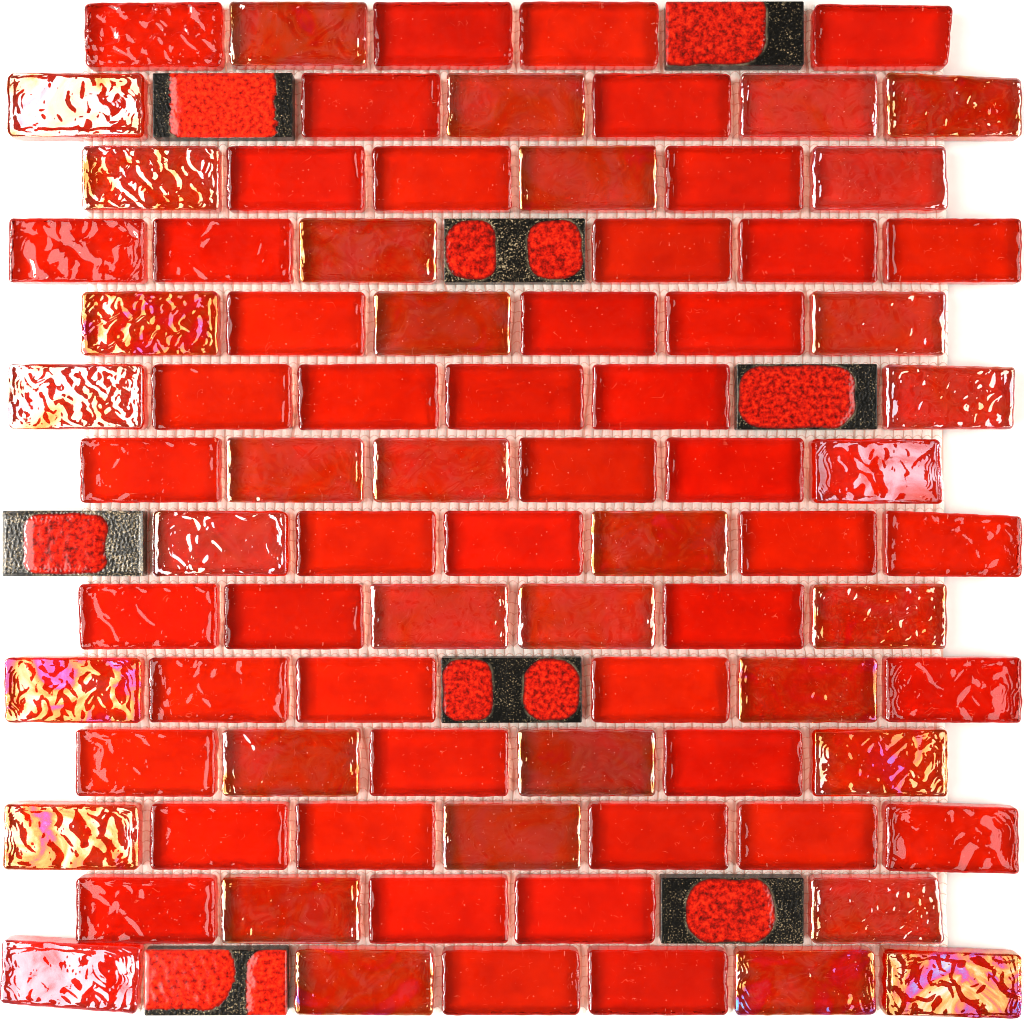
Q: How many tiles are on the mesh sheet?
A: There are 91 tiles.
